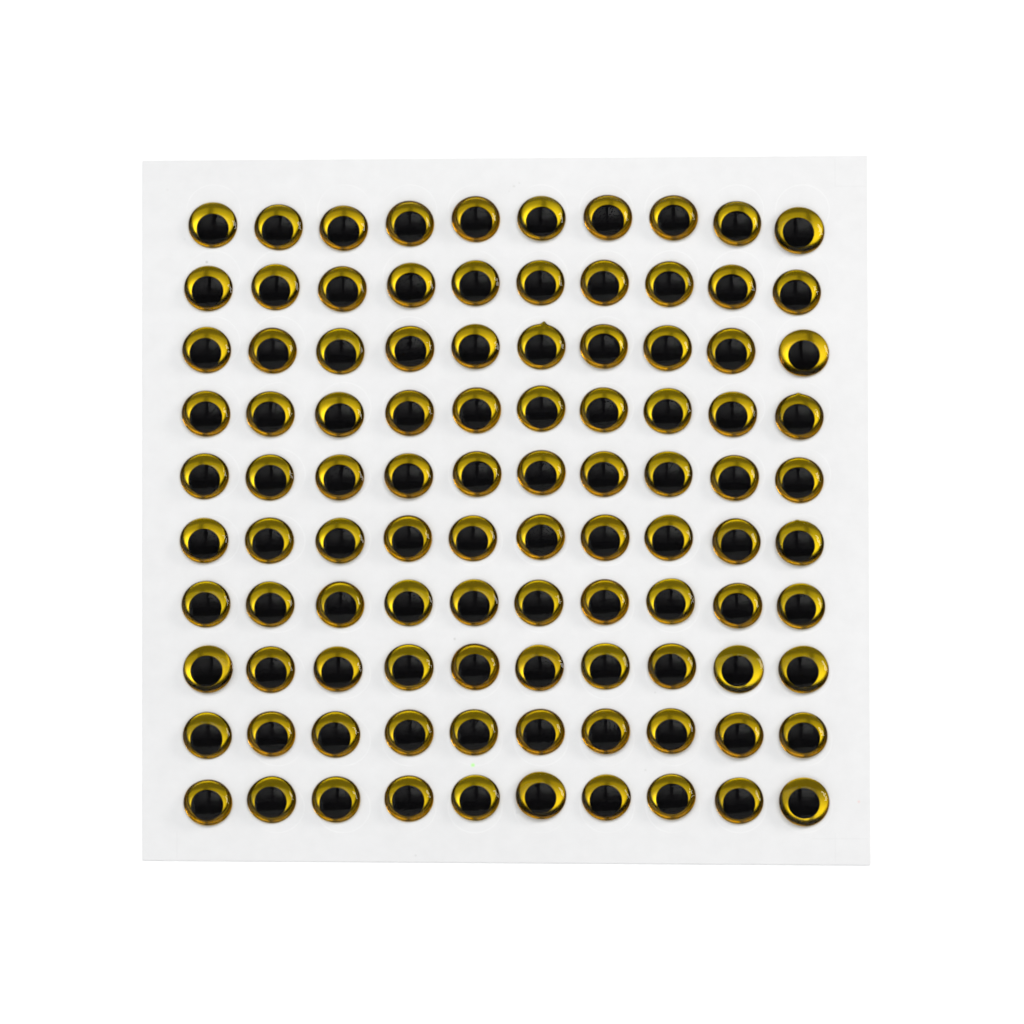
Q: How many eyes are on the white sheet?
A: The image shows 100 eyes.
